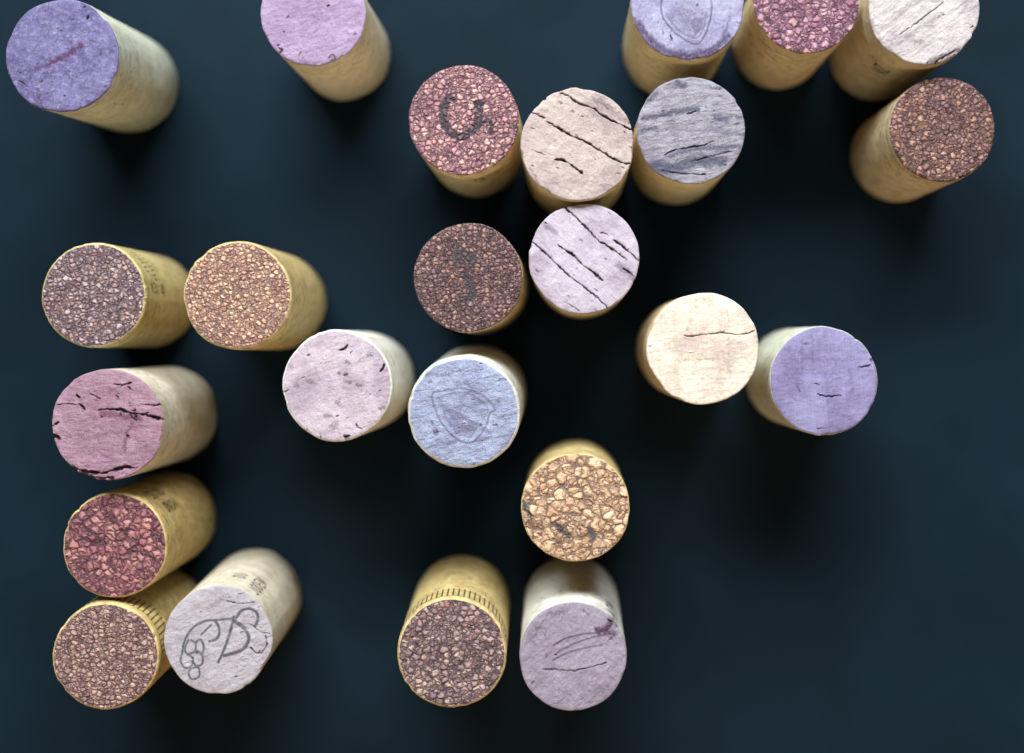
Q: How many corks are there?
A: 24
